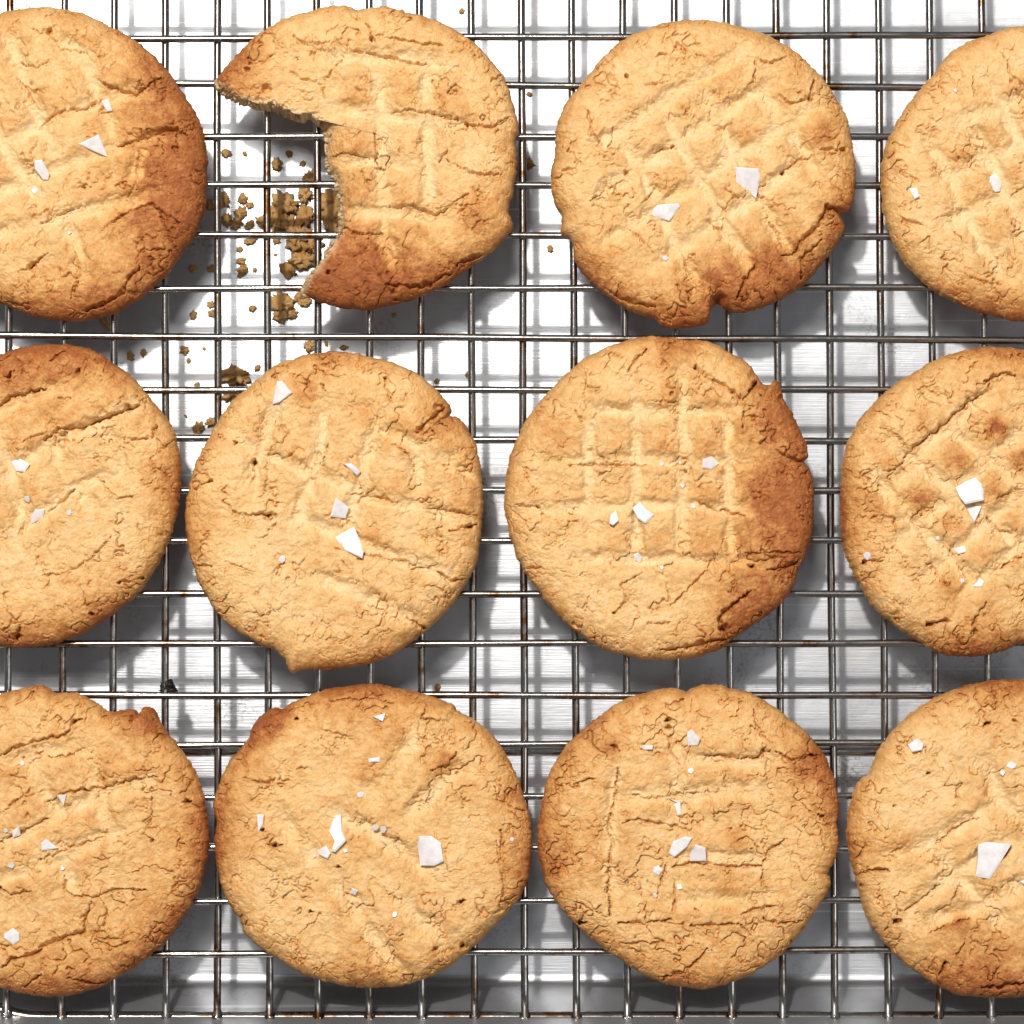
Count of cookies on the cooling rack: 12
